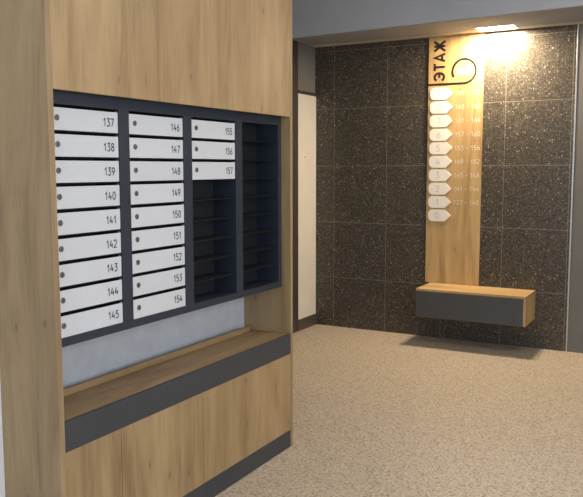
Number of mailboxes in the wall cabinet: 21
